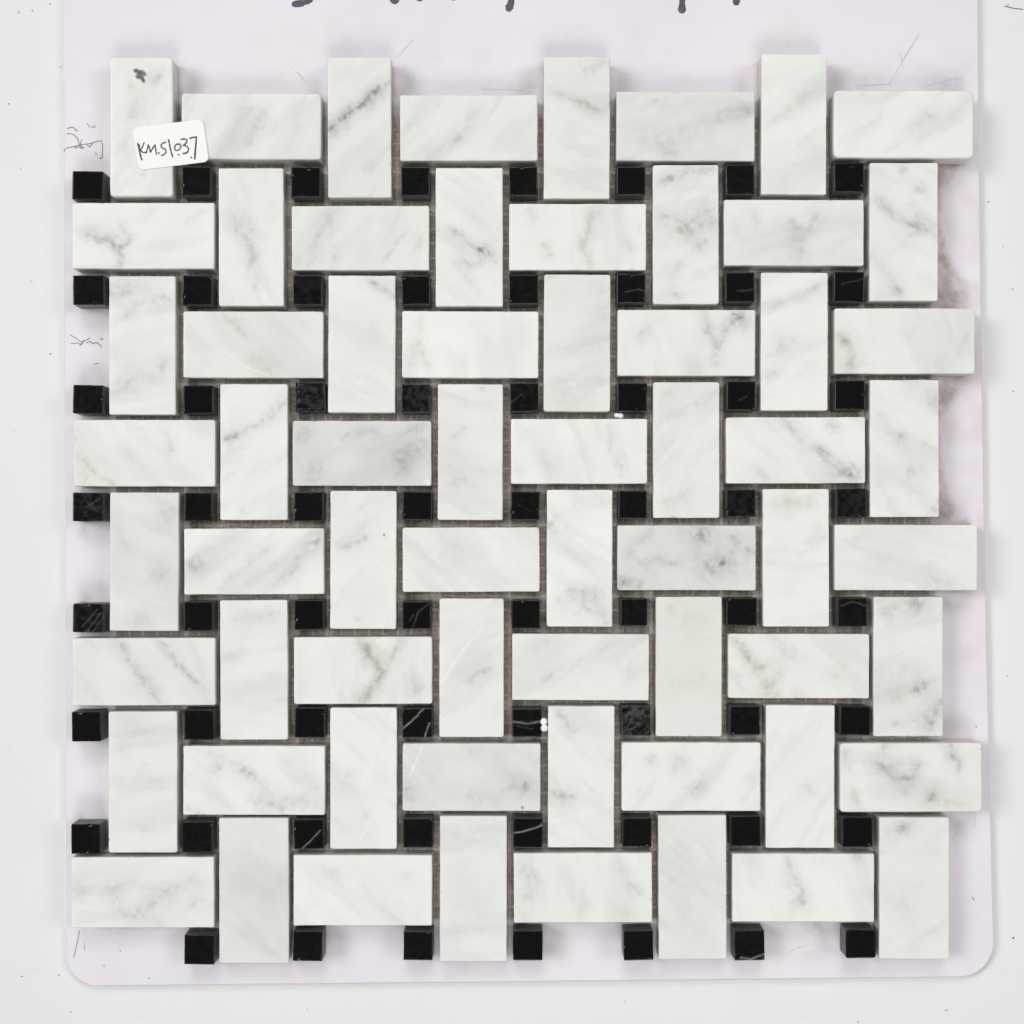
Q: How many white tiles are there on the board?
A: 64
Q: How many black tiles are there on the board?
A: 63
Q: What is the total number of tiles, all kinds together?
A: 127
